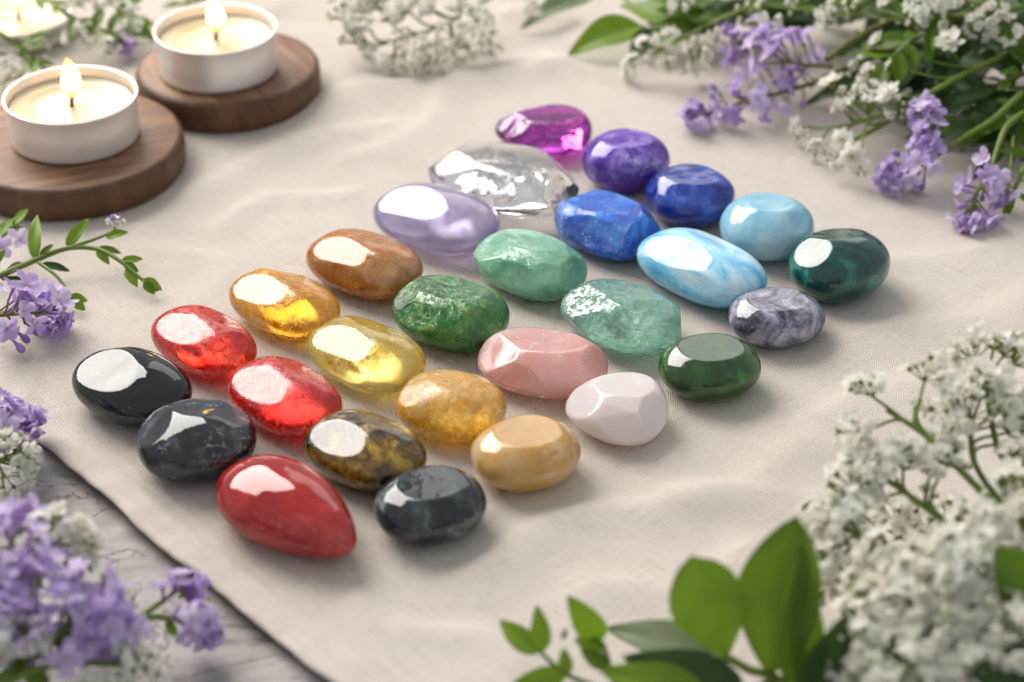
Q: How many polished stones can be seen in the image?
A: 28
